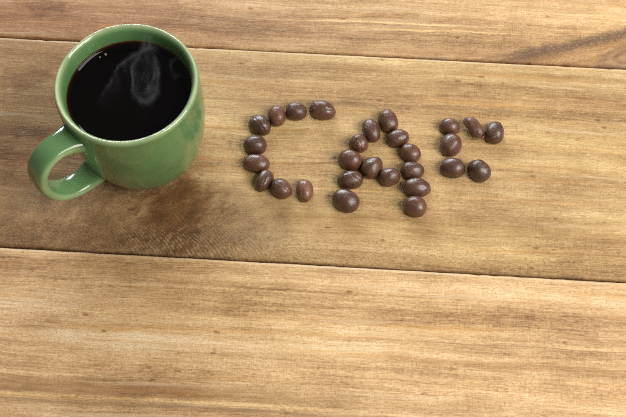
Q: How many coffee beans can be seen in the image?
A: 28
